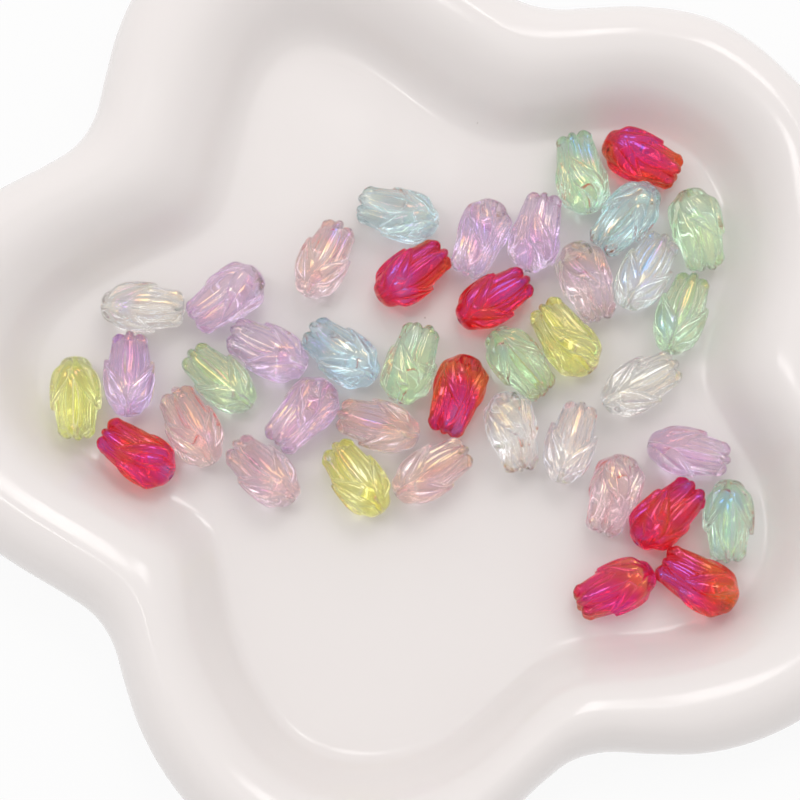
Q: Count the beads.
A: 40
